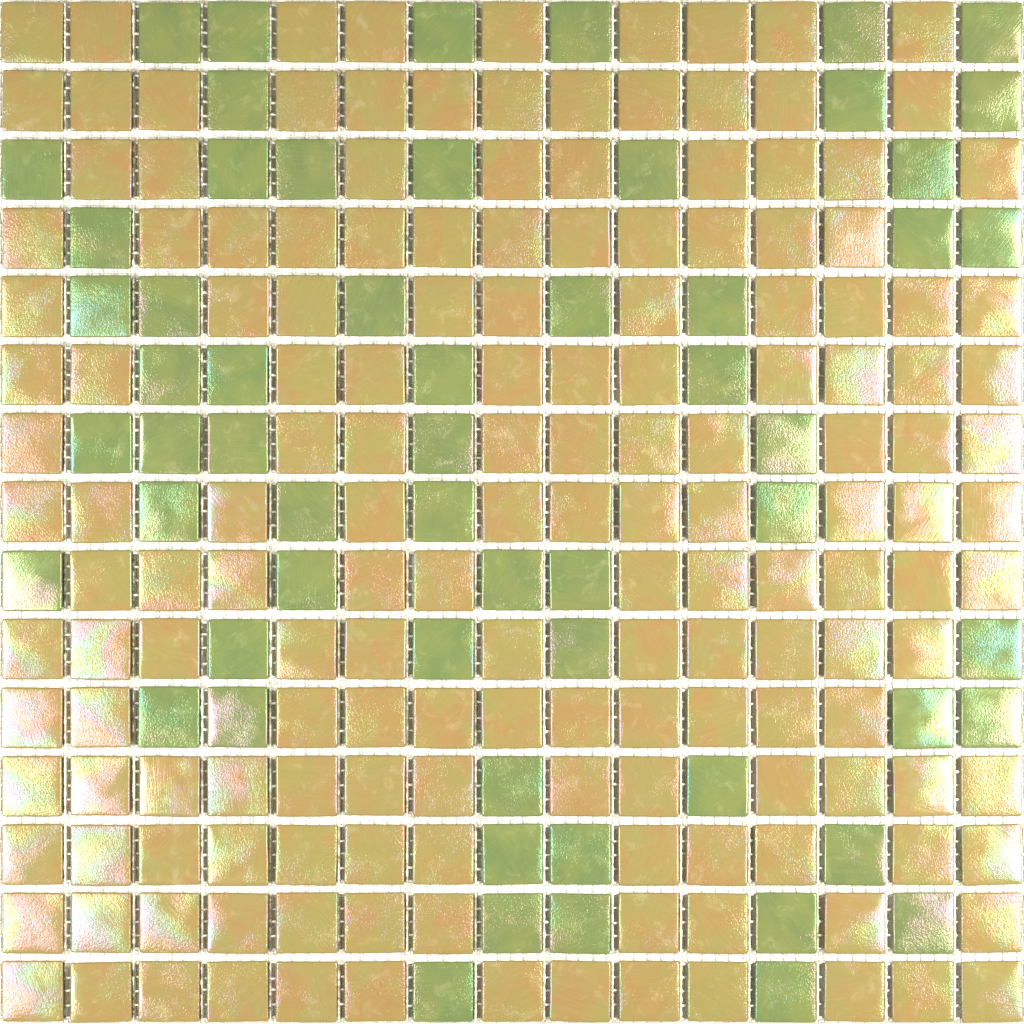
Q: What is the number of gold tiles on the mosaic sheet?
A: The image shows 166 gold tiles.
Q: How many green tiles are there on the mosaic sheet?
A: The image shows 59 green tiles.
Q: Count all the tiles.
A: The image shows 225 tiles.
